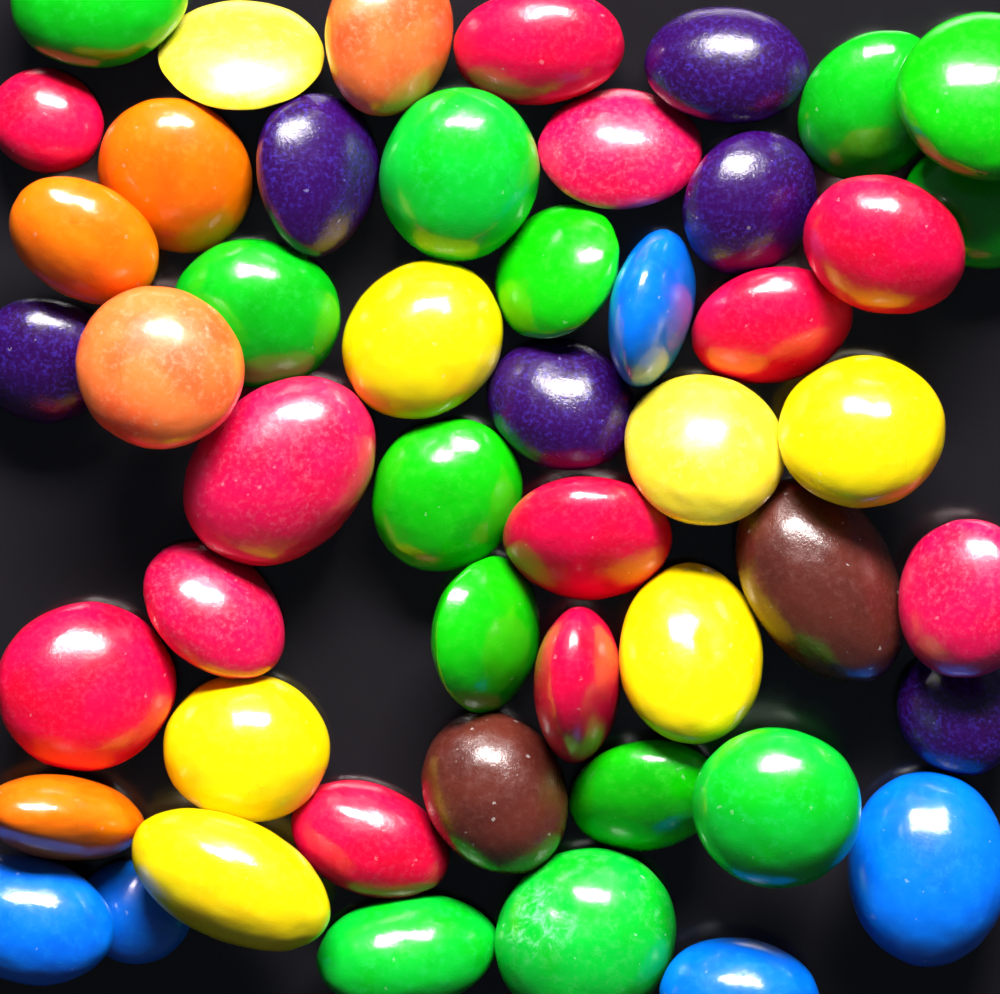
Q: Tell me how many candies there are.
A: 50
